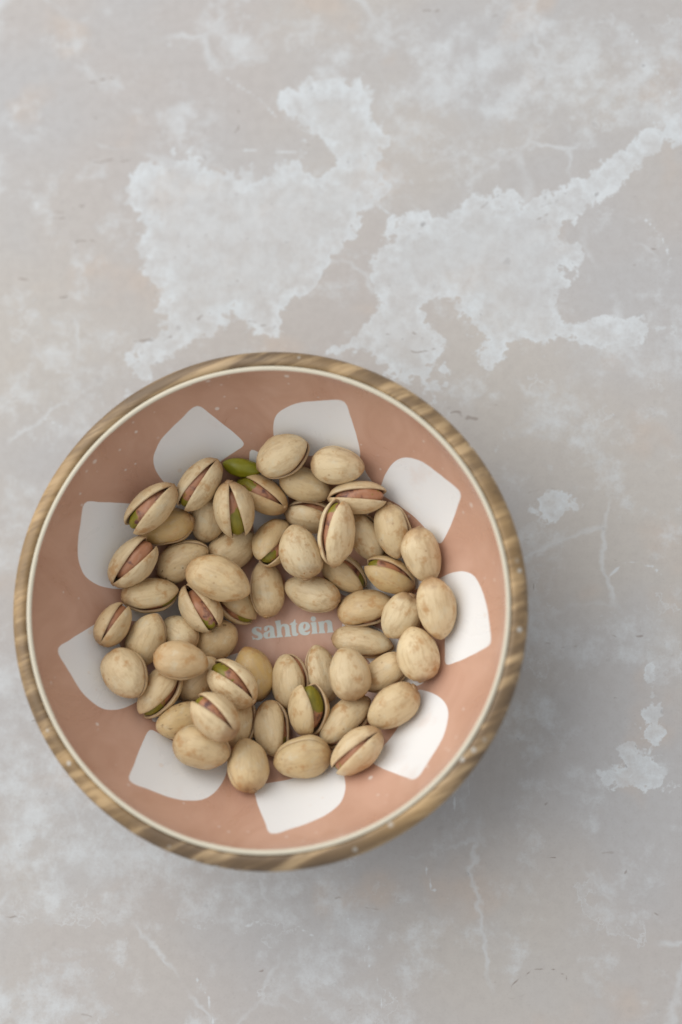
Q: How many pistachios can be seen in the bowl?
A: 58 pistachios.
